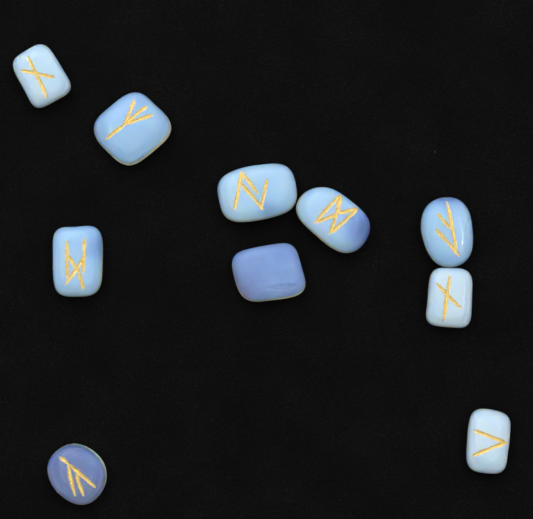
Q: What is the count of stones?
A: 10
